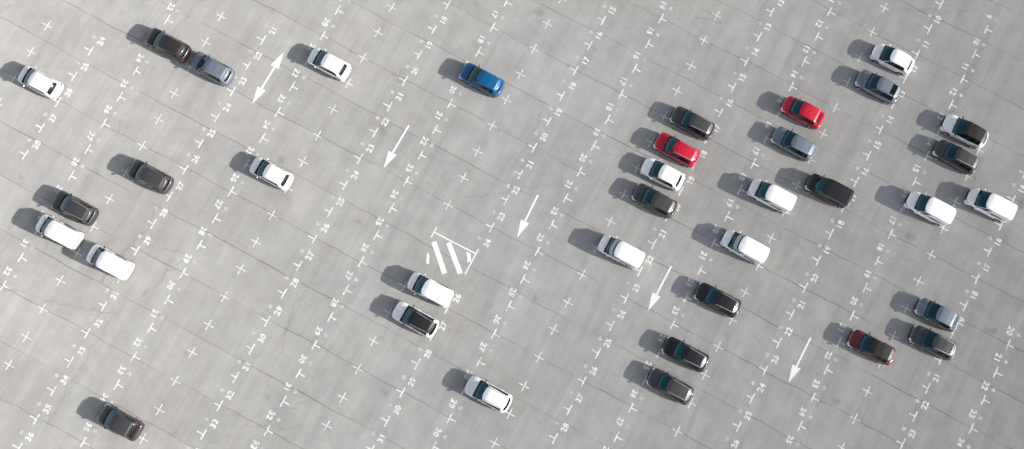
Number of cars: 36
